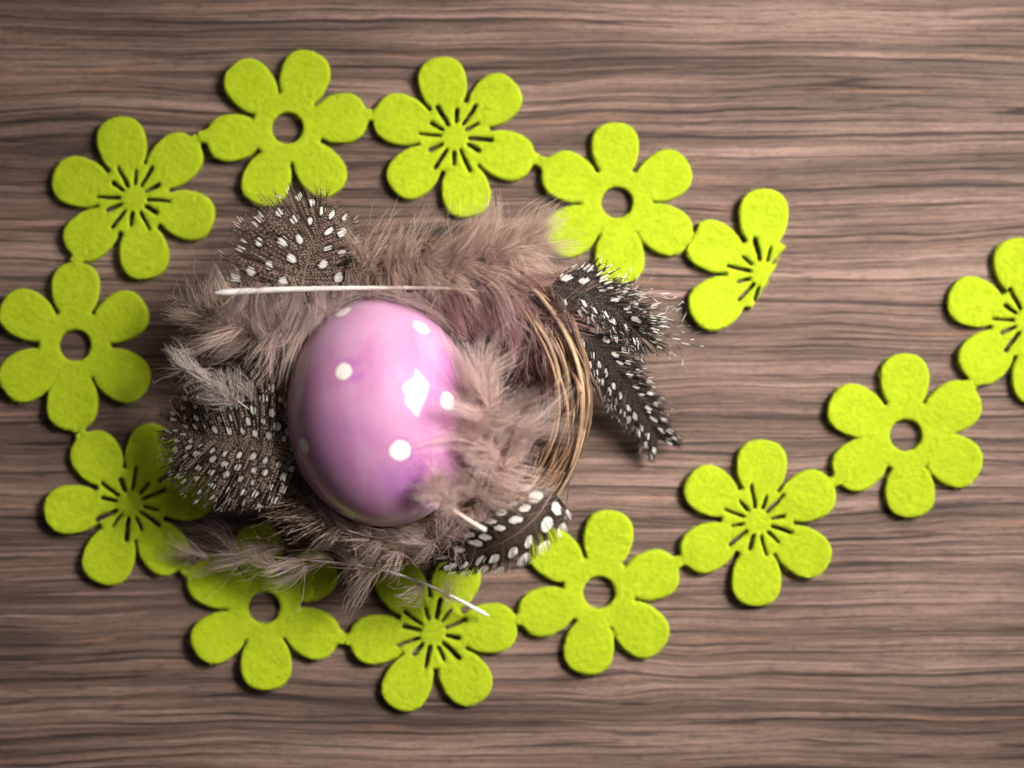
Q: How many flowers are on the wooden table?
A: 13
